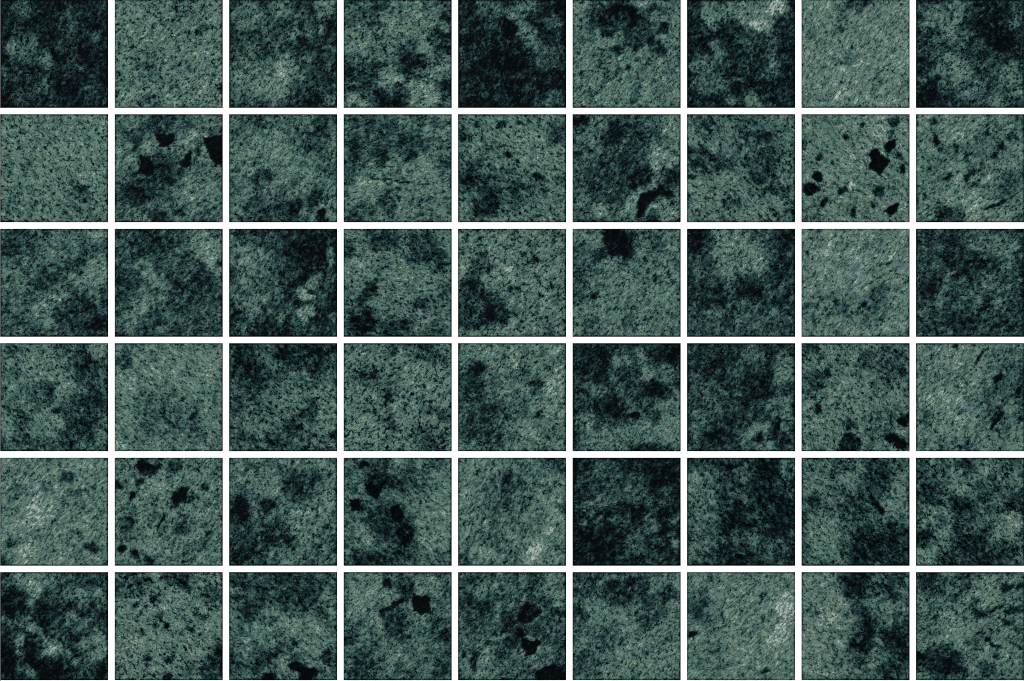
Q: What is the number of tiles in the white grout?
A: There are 54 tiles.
